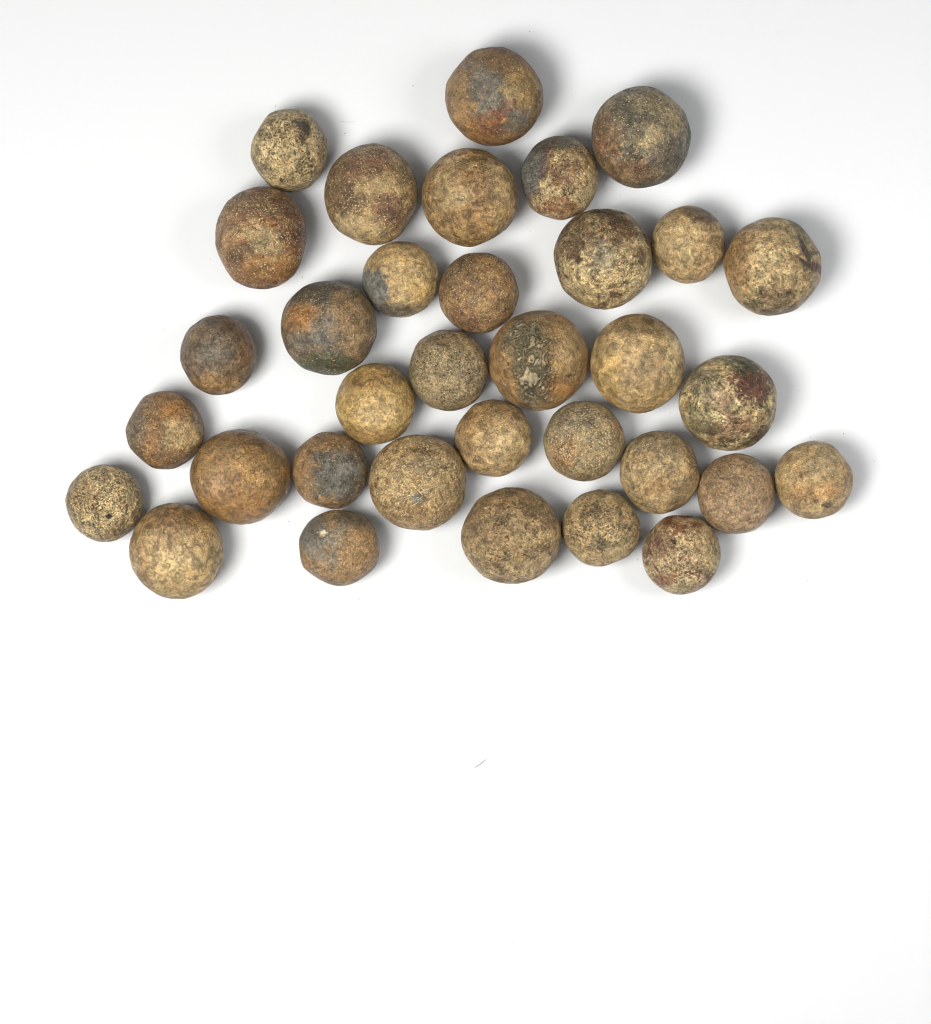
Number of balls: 34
